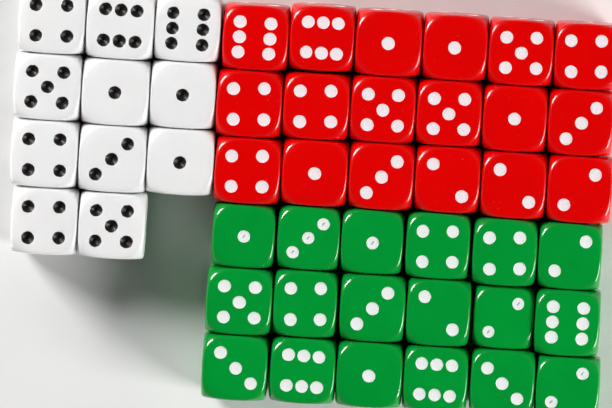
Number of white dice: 11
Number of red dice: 18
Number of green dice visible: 18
